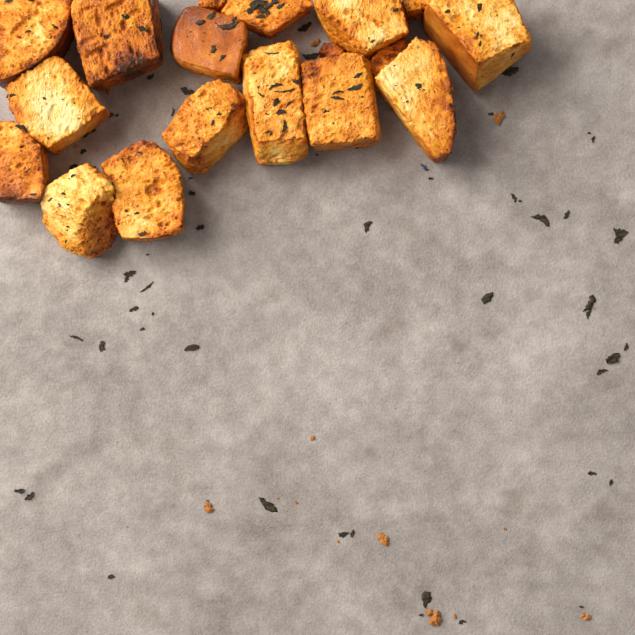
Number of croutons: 17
